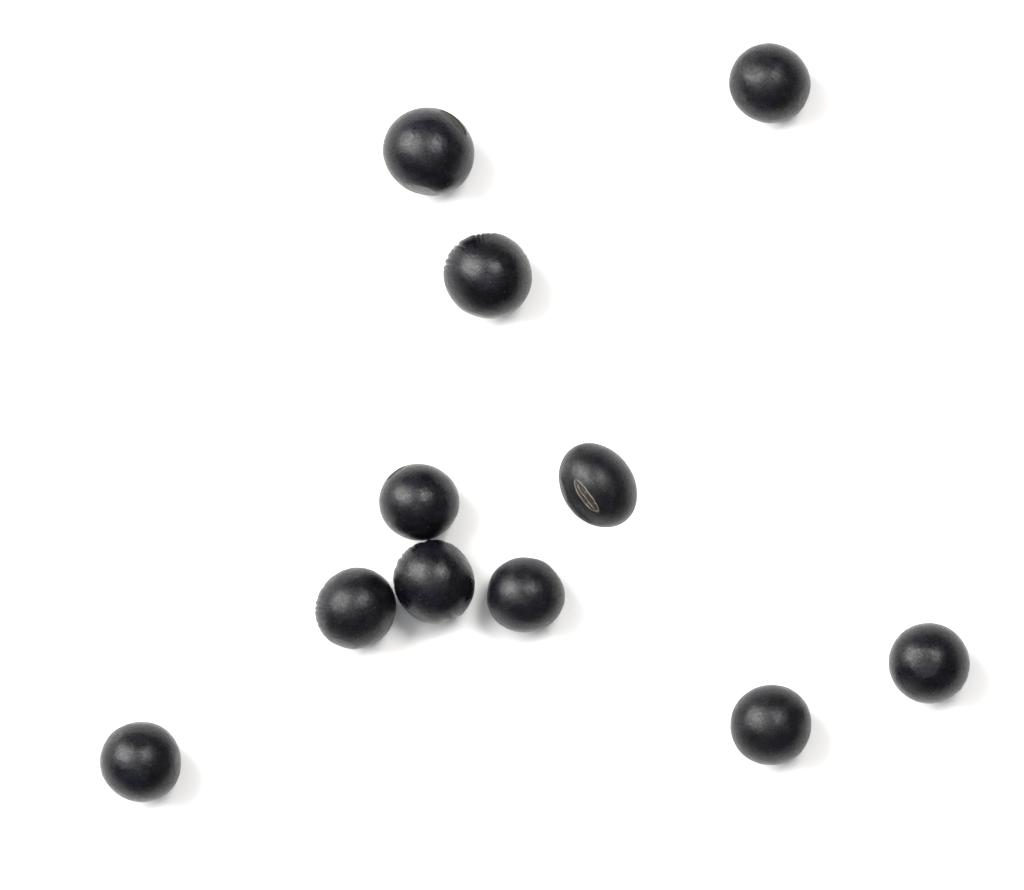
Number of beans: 11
